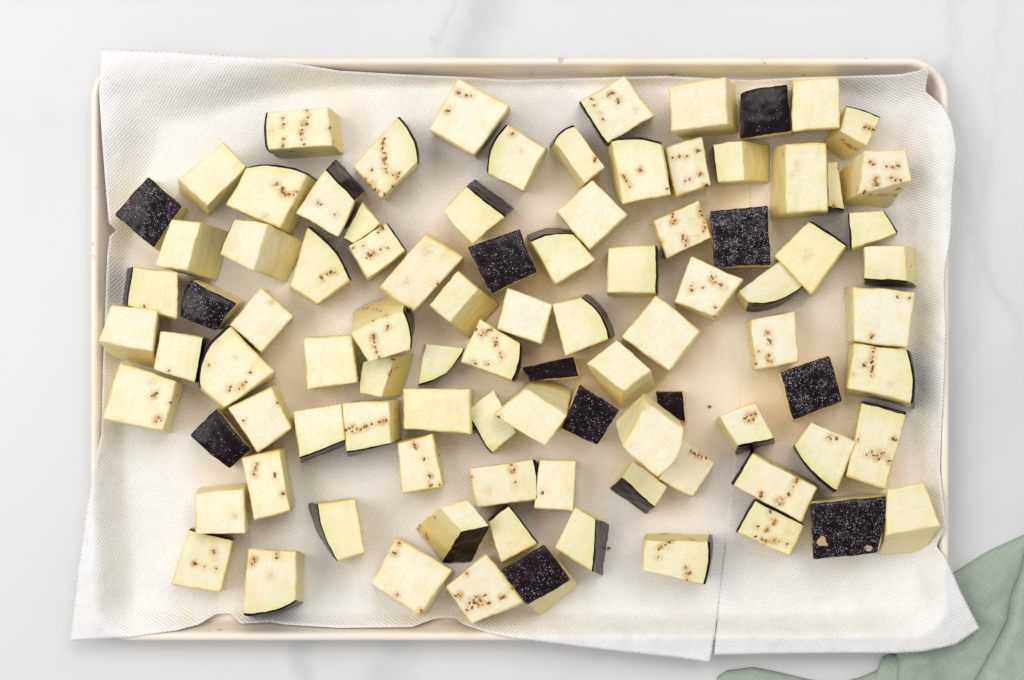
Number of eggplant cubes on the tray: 94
